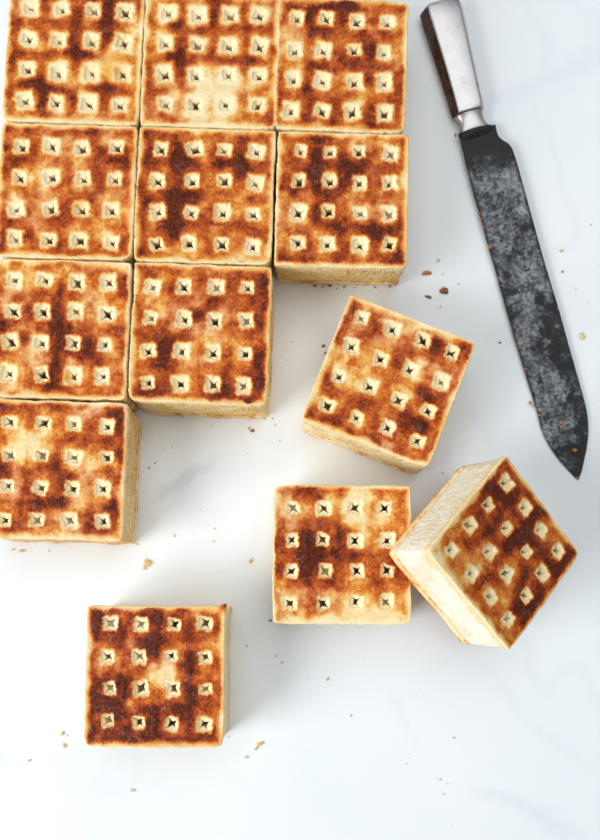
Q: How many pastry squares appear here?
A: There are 13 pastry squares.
